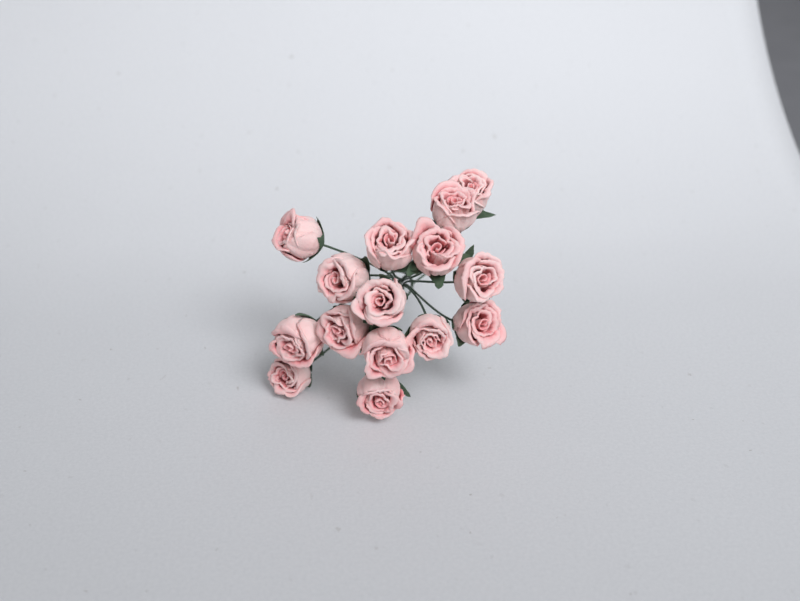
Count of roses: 15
